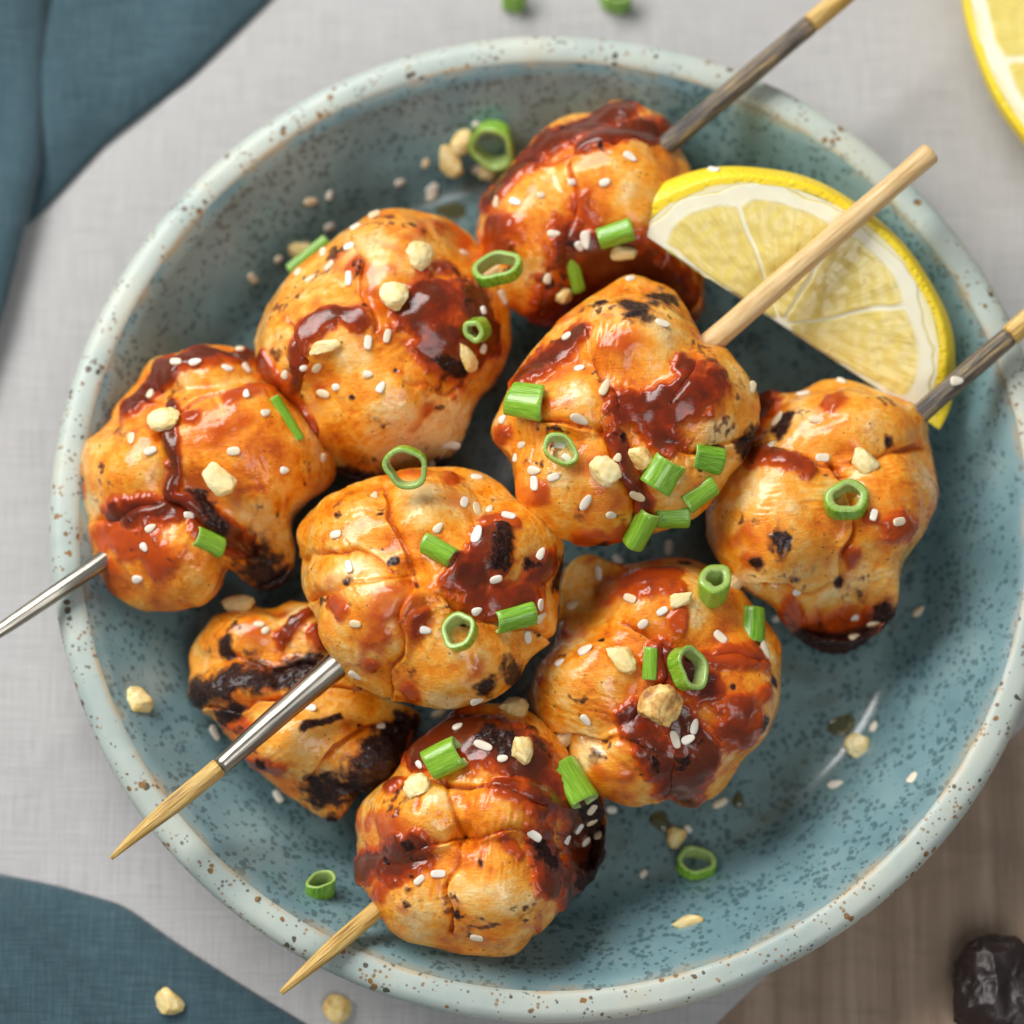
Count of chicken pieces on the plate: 9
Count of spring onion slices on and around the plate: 30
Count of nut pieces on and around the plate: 28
